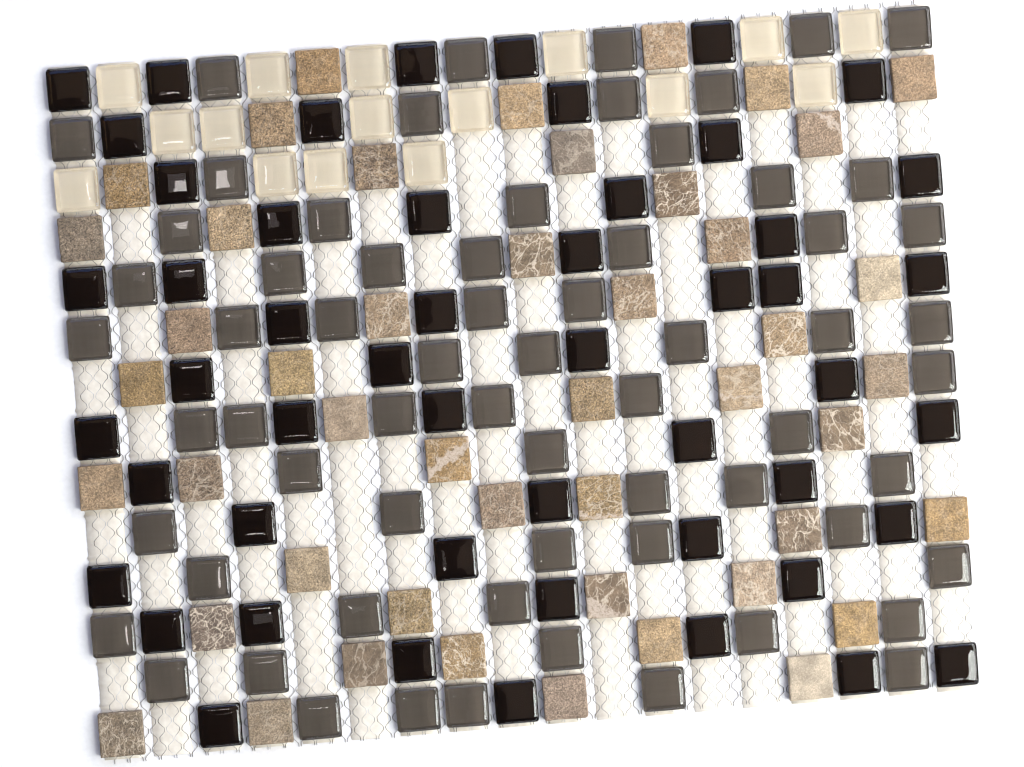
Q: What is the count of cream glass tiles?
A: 16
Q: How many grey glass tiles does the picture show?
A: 65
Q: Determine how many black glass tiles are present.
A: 51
